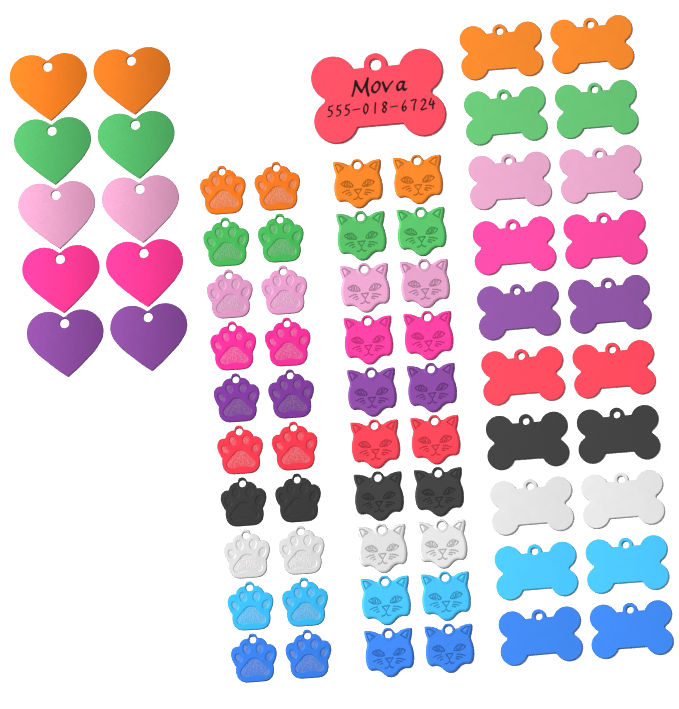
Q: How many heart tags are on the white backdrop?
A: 10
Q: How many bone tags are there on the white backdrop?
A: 21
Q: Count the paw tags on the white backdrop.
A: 20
